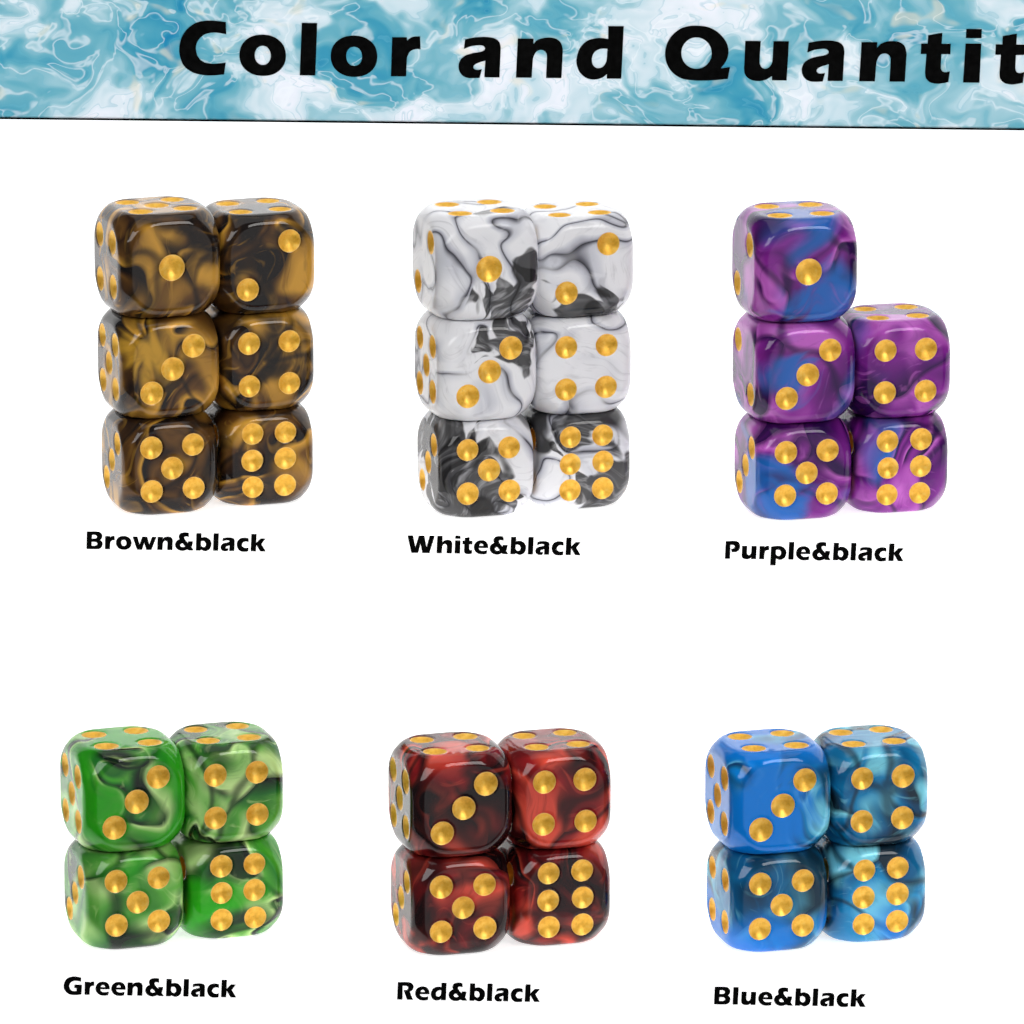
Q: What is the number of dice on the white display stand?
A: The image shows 29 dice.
